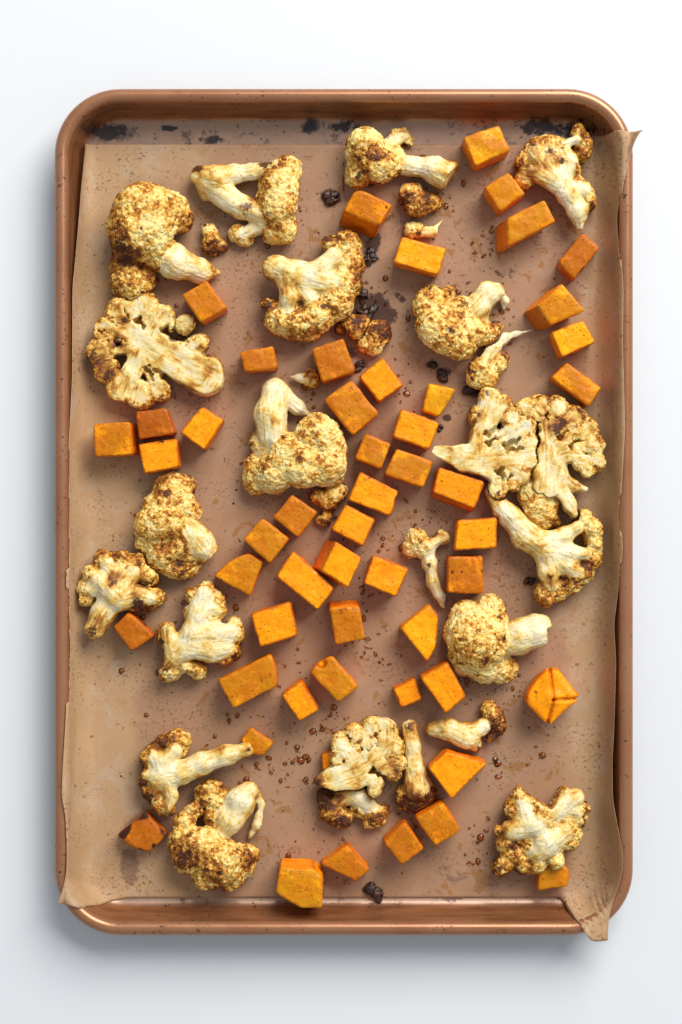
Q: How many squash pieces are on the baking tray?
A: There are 52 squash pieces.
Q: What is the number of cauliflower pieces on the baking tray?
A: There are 32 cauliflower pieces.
